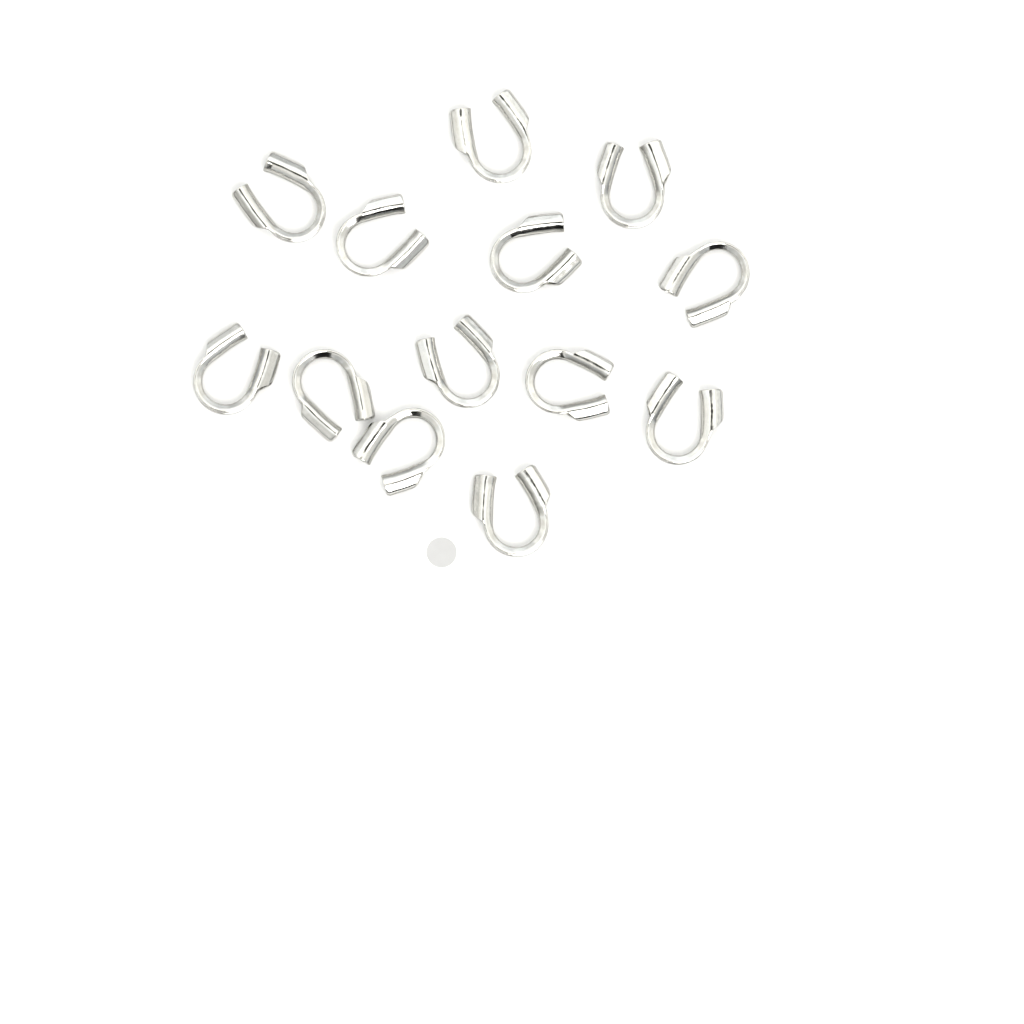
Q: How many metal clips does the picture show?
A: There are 13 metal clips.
